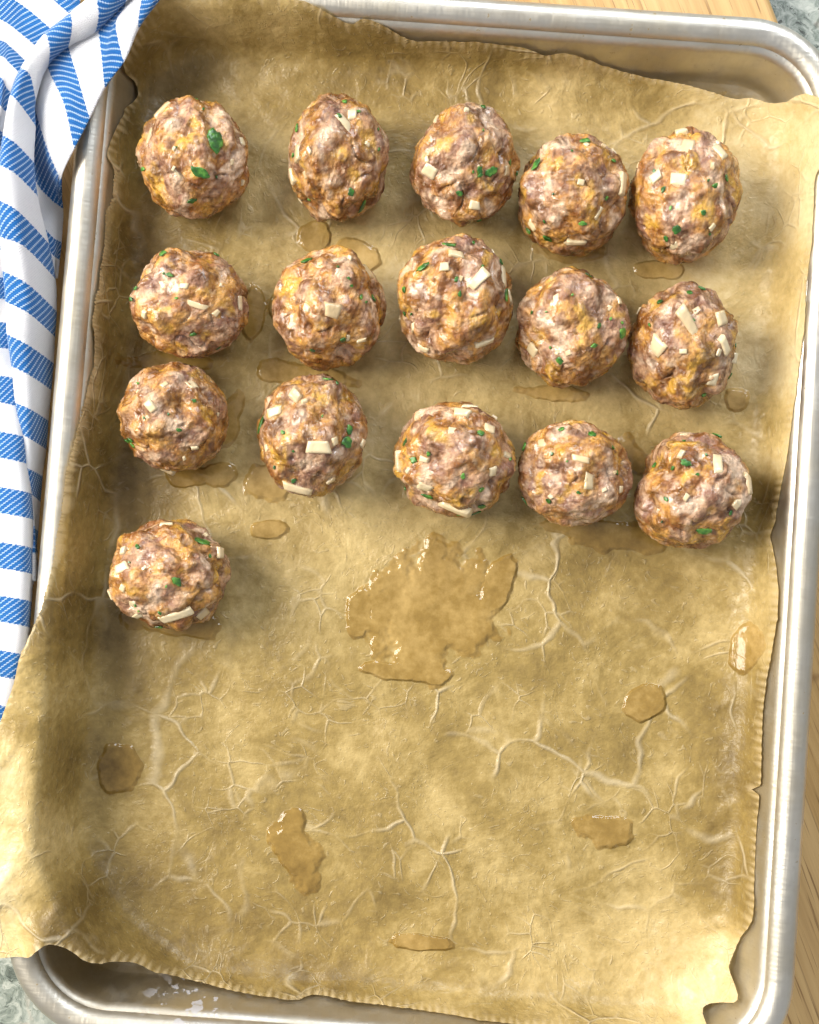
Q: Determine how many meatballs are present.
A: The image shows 16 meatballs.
